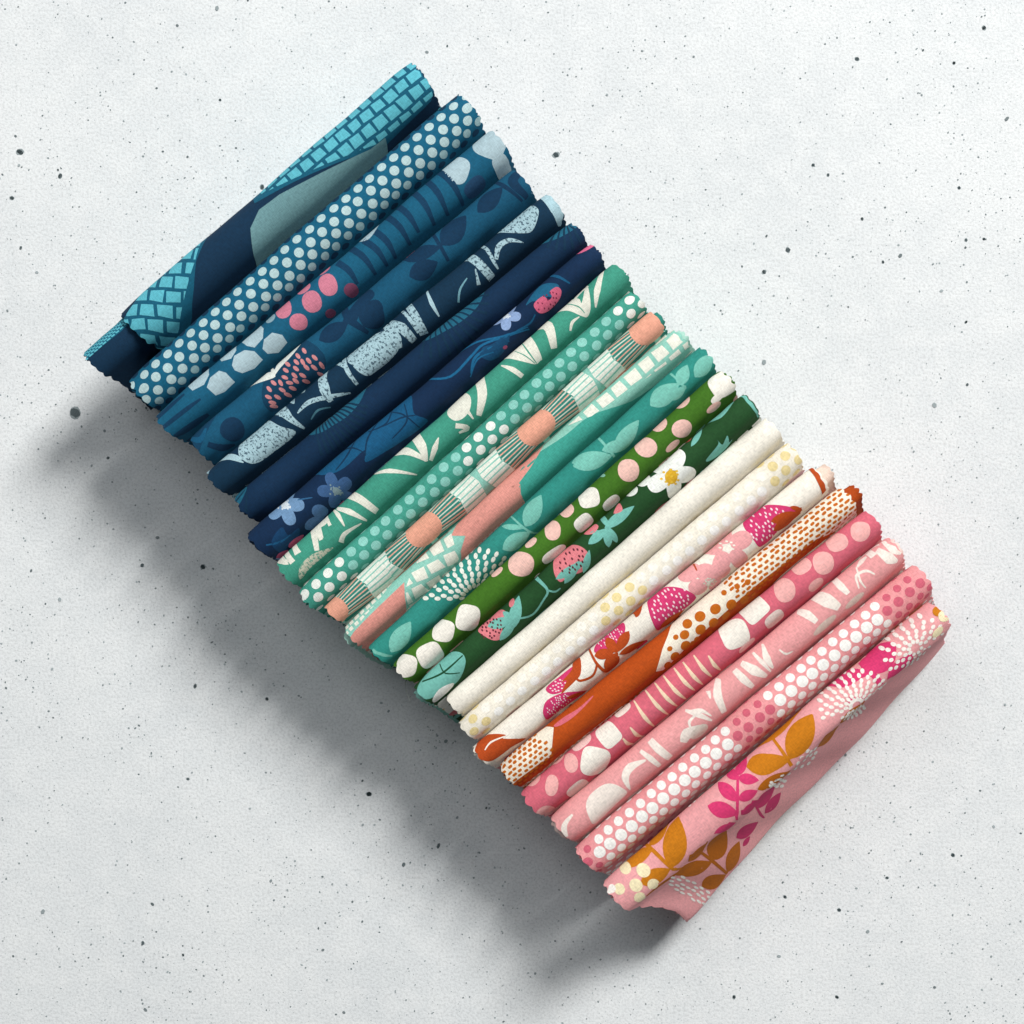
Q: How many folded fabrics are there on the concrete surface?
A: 22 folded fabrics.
